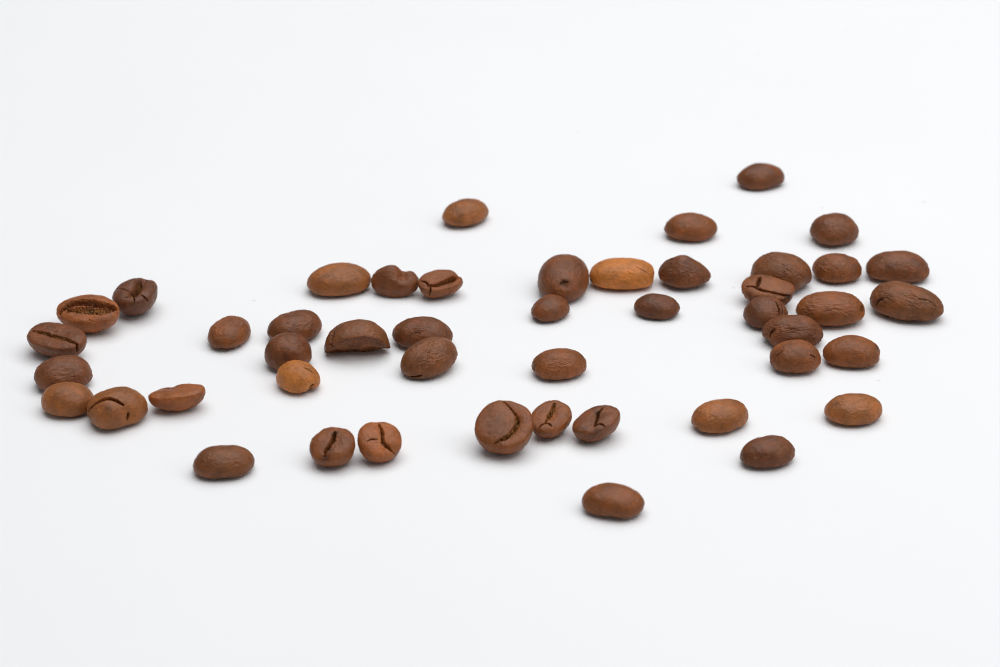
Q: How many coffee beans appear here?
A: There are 47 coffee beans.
